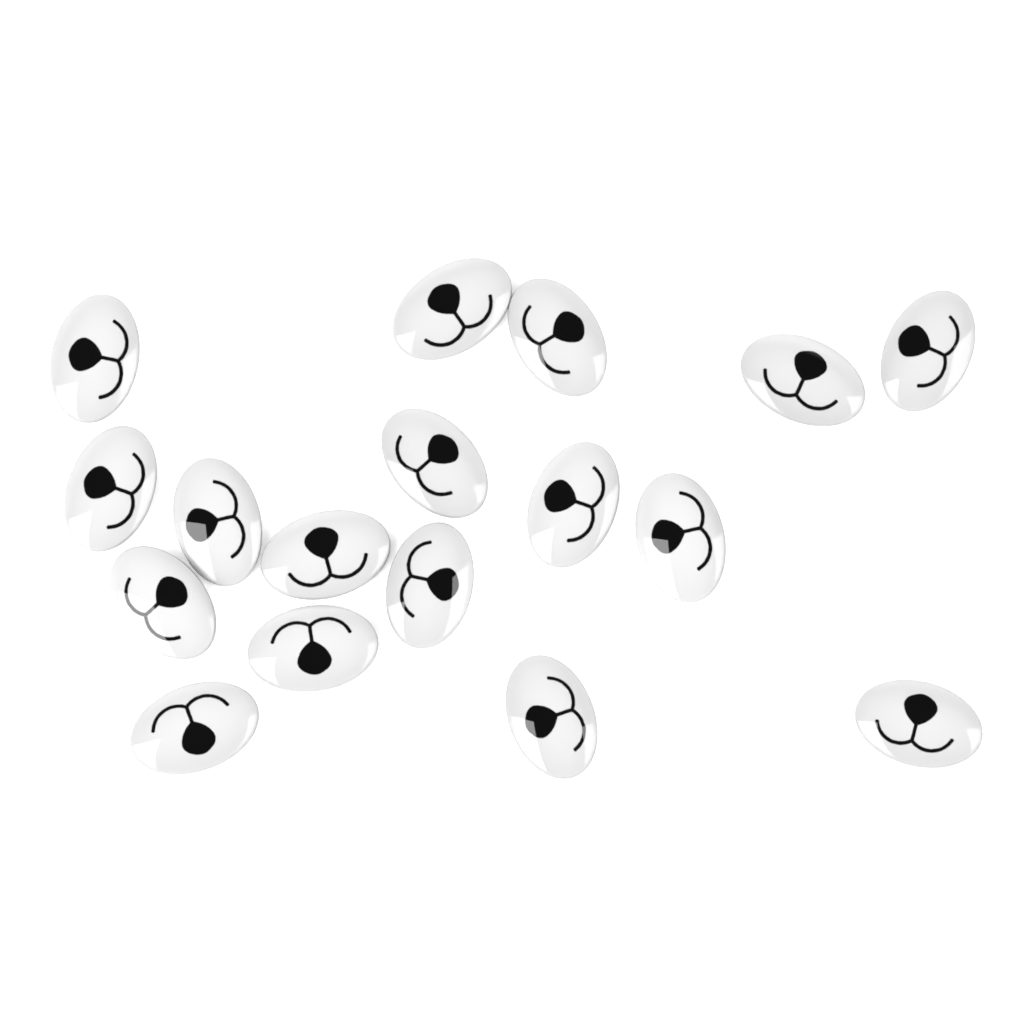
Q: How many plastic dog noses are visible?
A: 17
